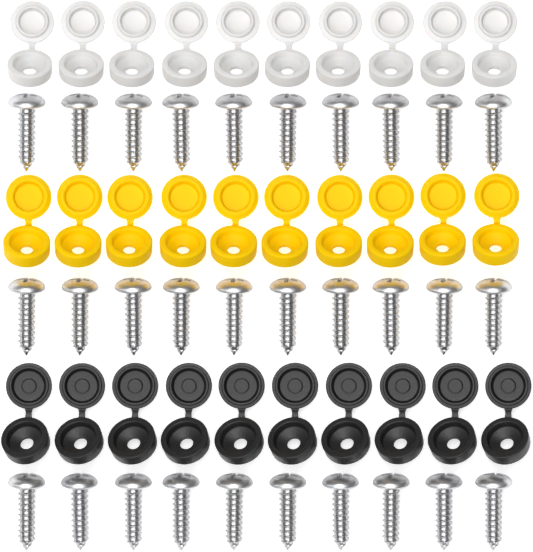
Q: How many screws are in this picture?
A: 30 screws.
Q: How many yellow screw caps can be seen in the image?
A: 10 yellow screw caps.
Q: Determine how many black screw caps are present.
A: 10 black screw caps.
